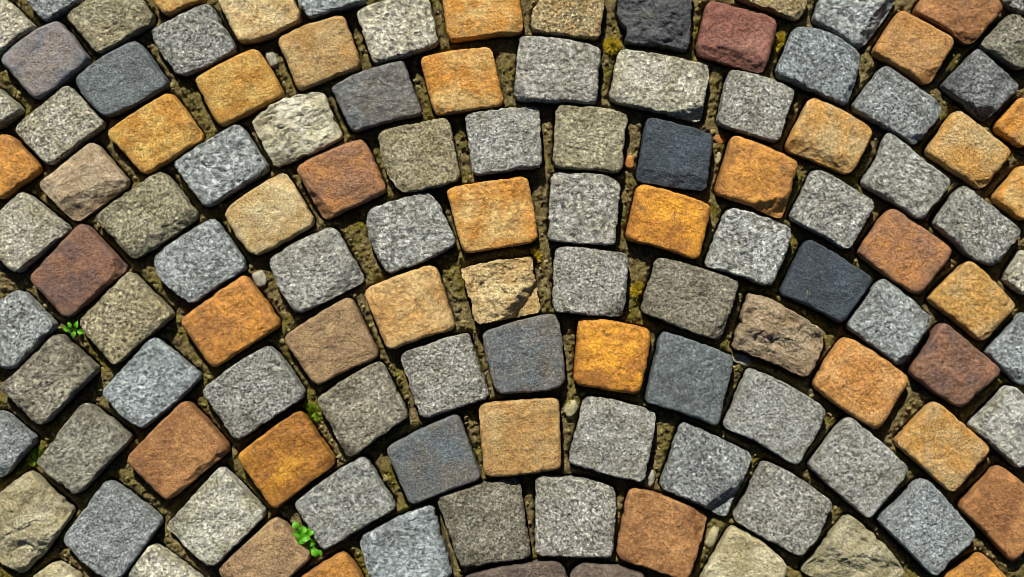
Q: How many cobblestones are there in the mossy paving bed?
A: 118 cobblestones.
